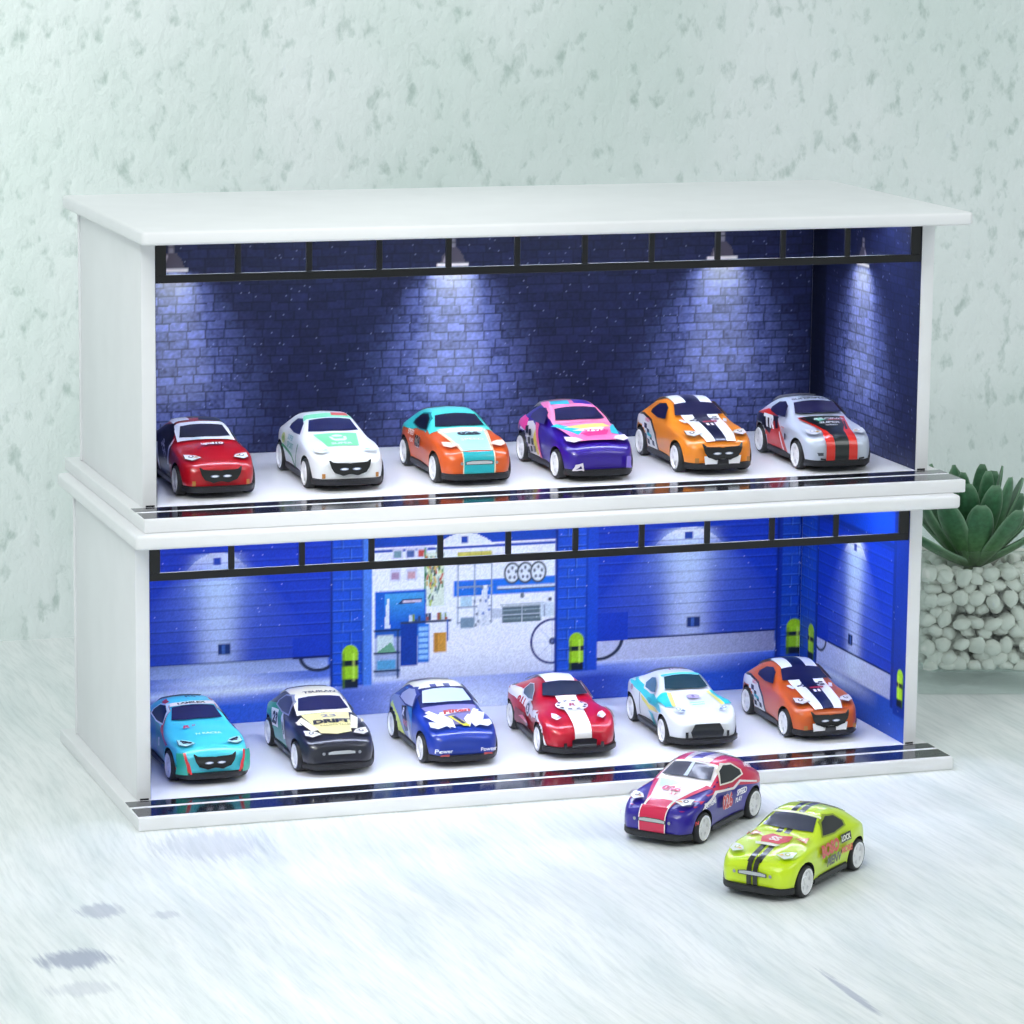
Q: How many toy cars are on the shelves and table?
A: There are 14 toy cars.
